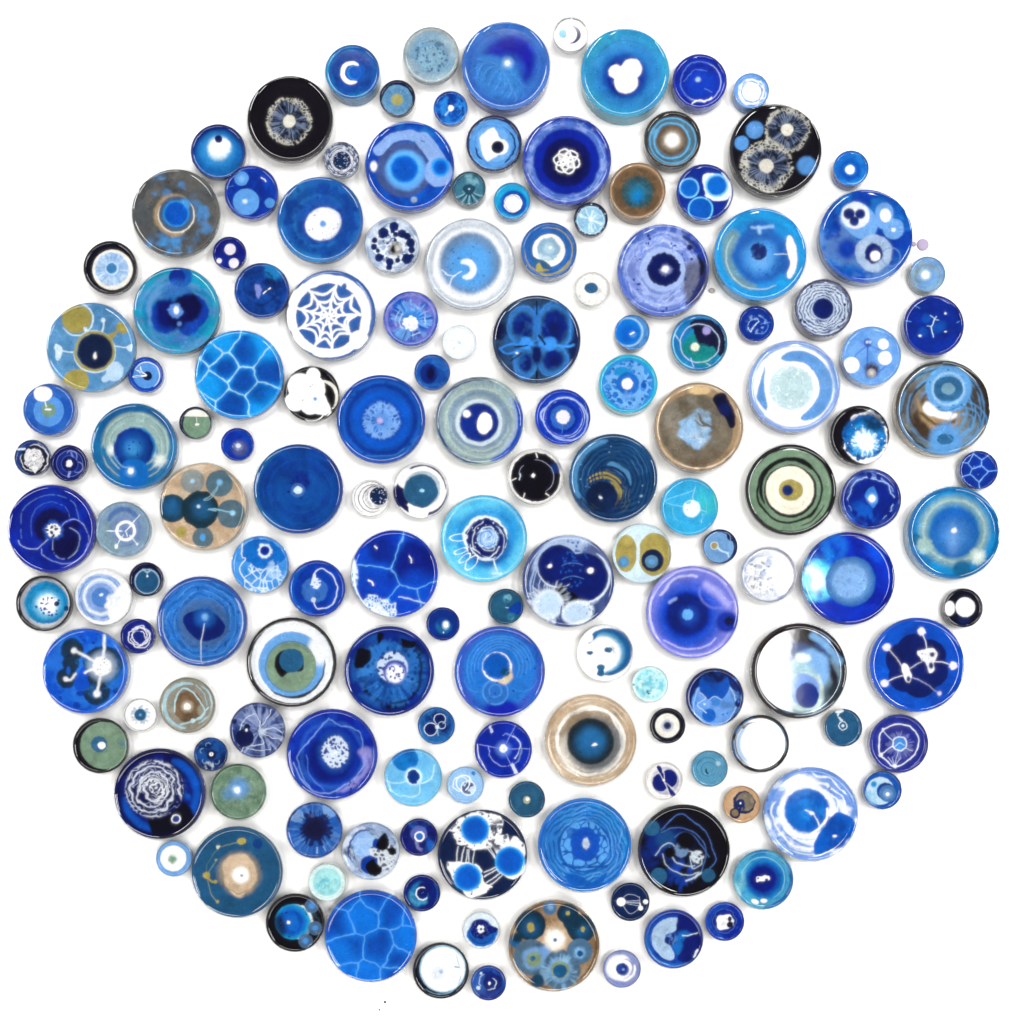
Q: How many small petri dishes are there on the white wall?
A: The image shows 50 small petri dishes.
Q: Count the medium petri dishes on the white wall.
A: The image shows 50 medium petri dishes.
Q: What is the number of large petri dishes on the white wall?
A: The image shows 51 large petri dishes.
